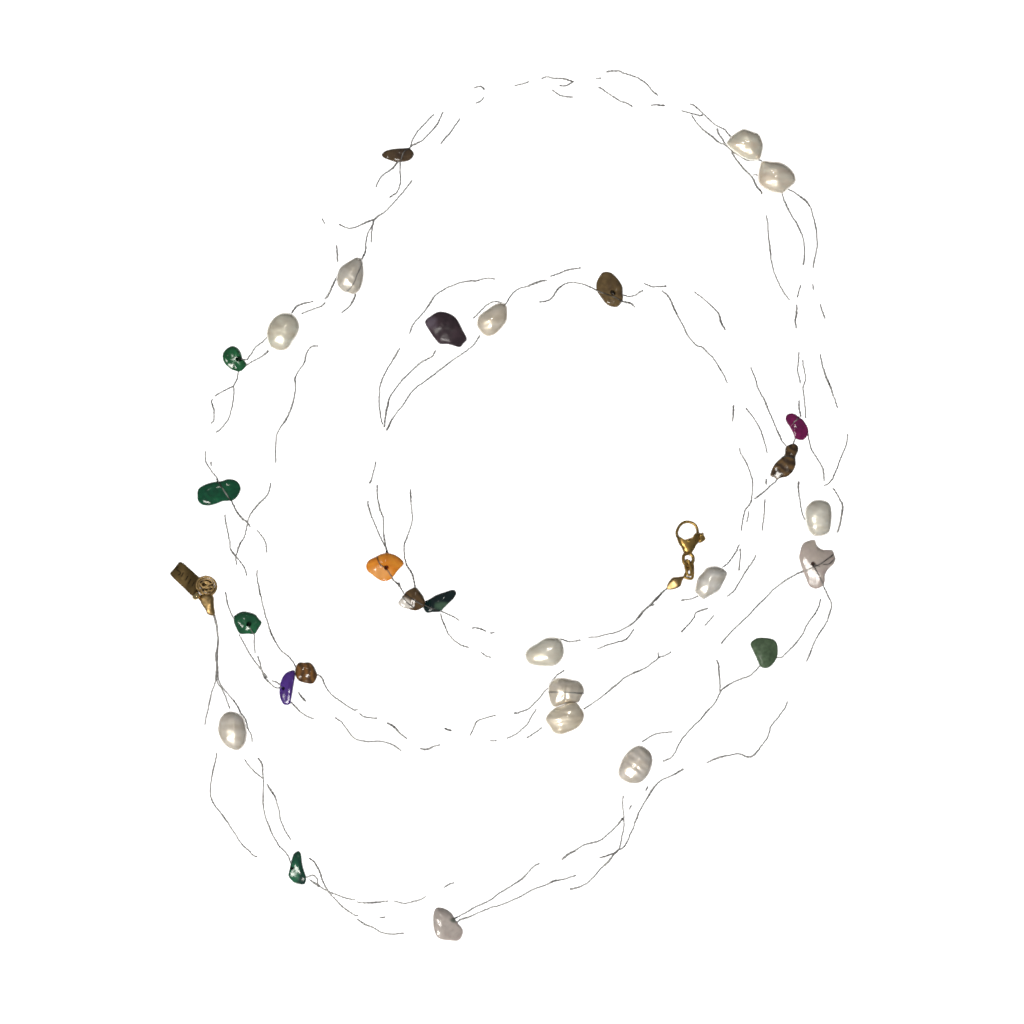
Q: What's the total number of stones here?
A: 17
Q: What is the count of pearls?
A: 12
